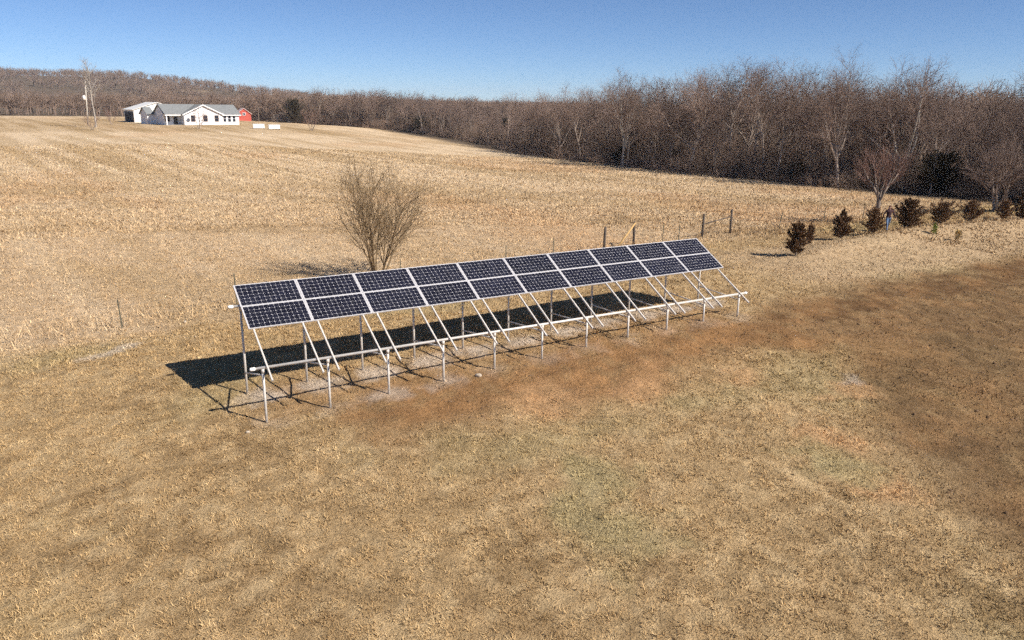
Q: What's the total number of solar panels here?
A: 20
